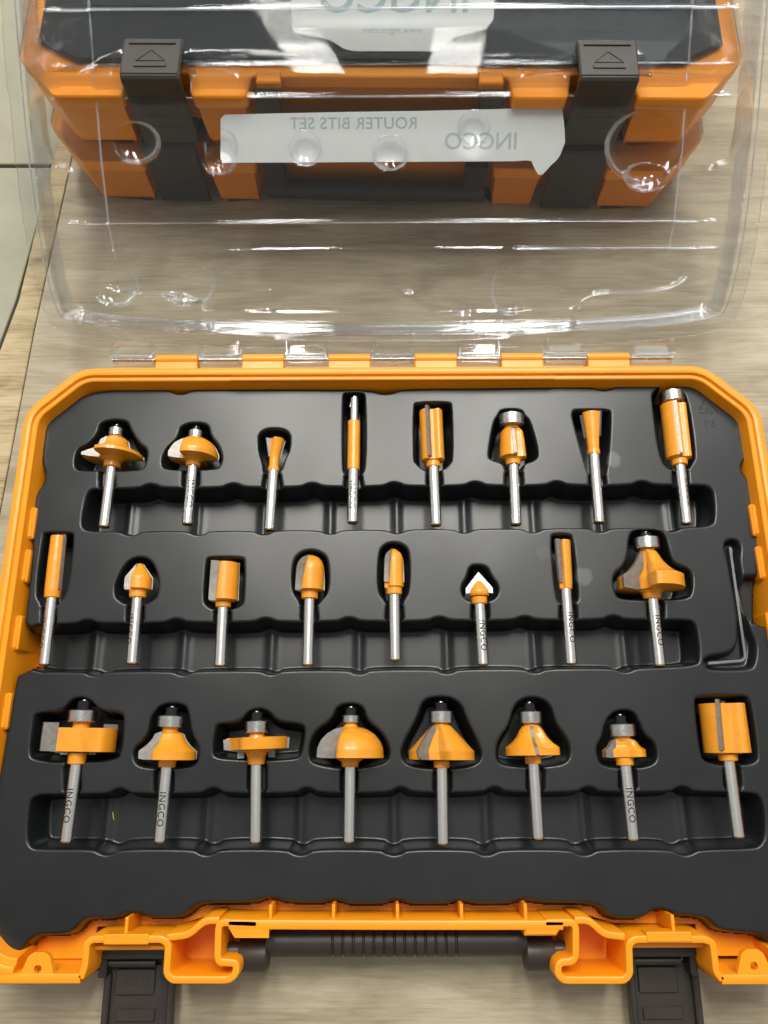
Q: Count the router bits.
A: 24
